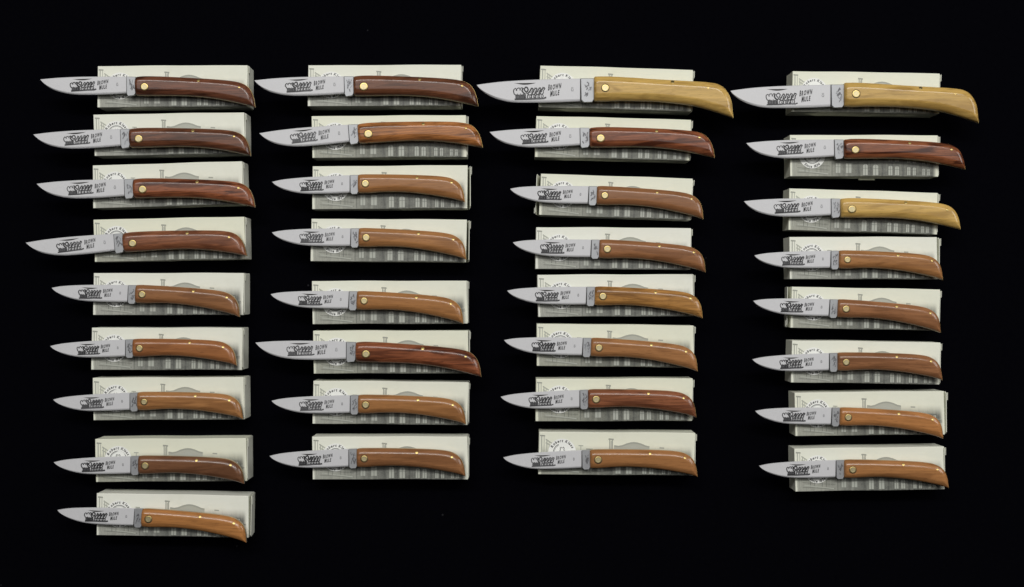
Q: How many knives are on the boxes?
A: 33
